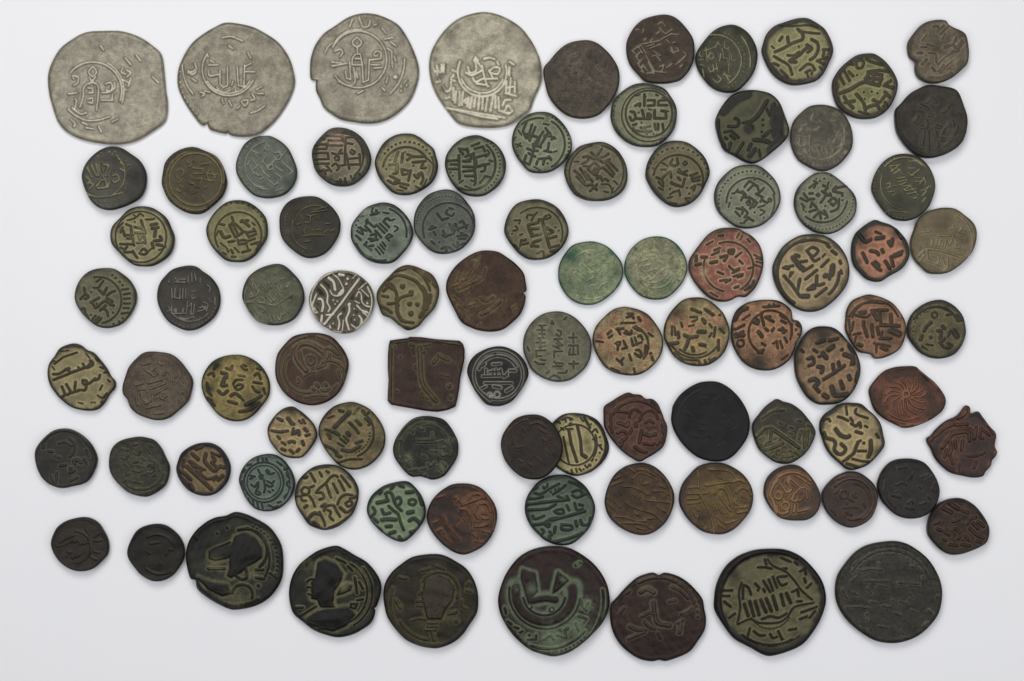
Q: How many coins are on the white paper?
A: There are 91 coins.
